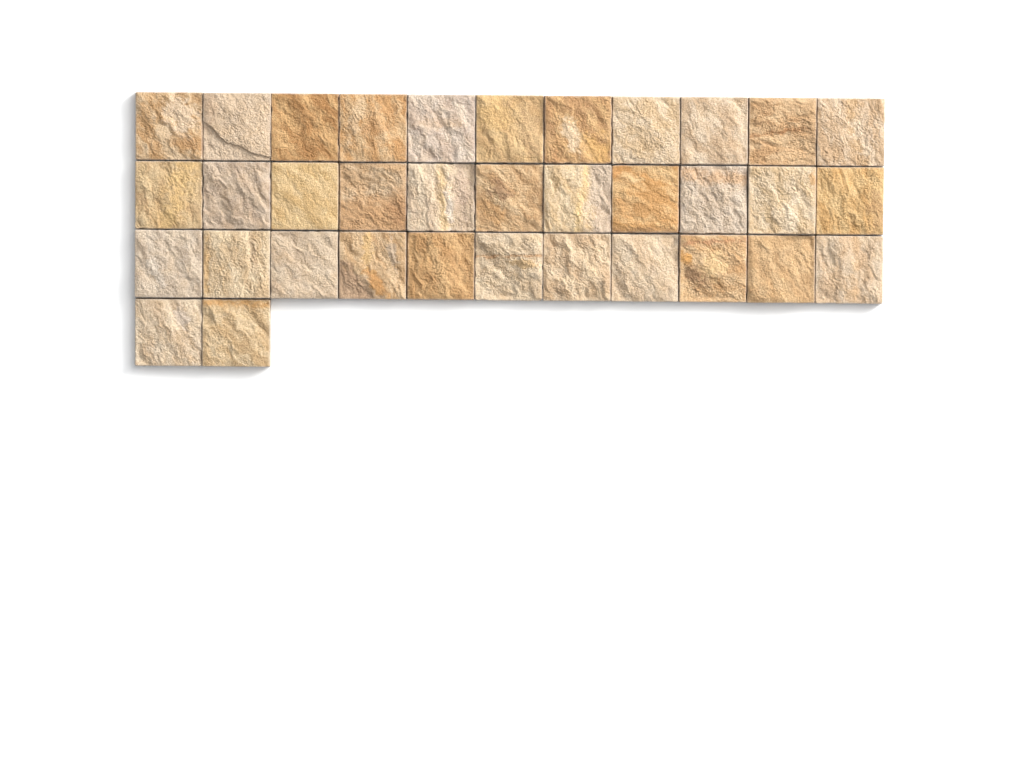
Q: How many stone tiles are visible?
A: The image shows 35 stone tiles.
